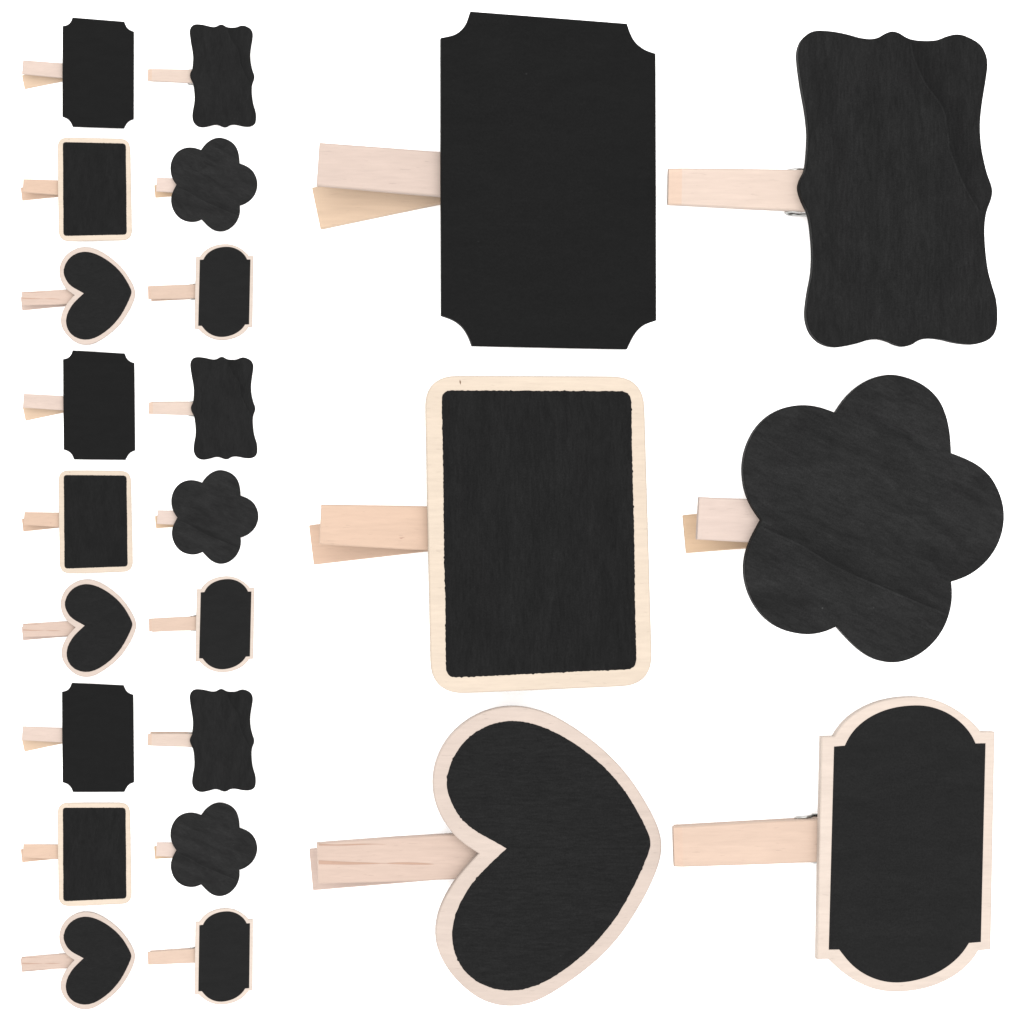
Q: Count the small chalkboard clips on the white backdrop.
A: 18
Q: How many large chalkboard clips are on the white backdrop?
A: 6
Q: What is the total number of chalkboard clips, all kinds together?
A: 24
